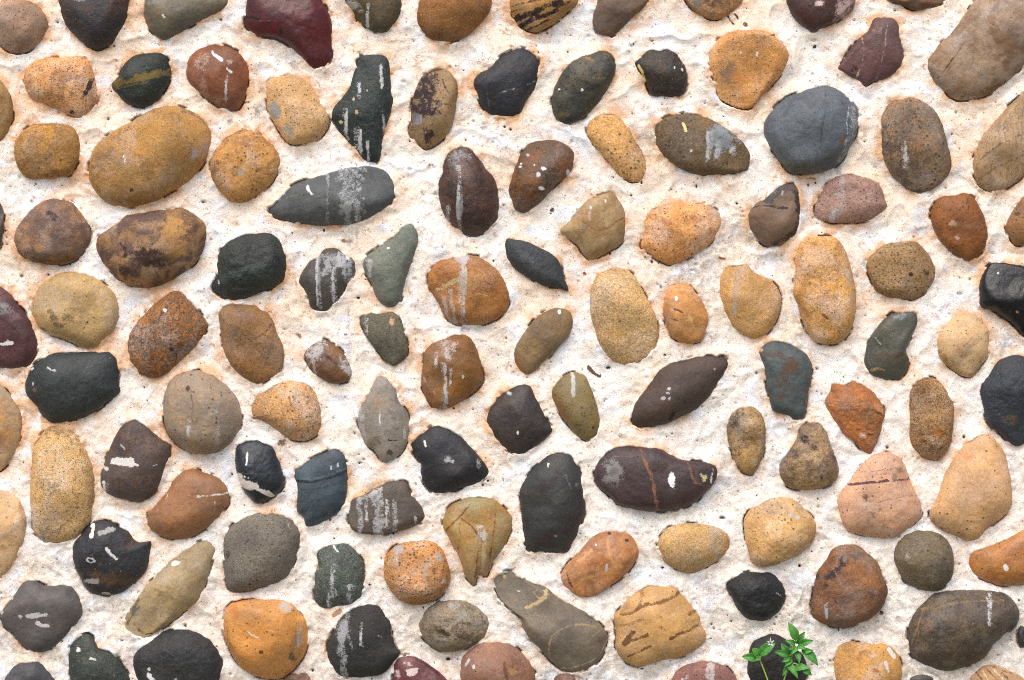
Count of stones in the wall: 124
